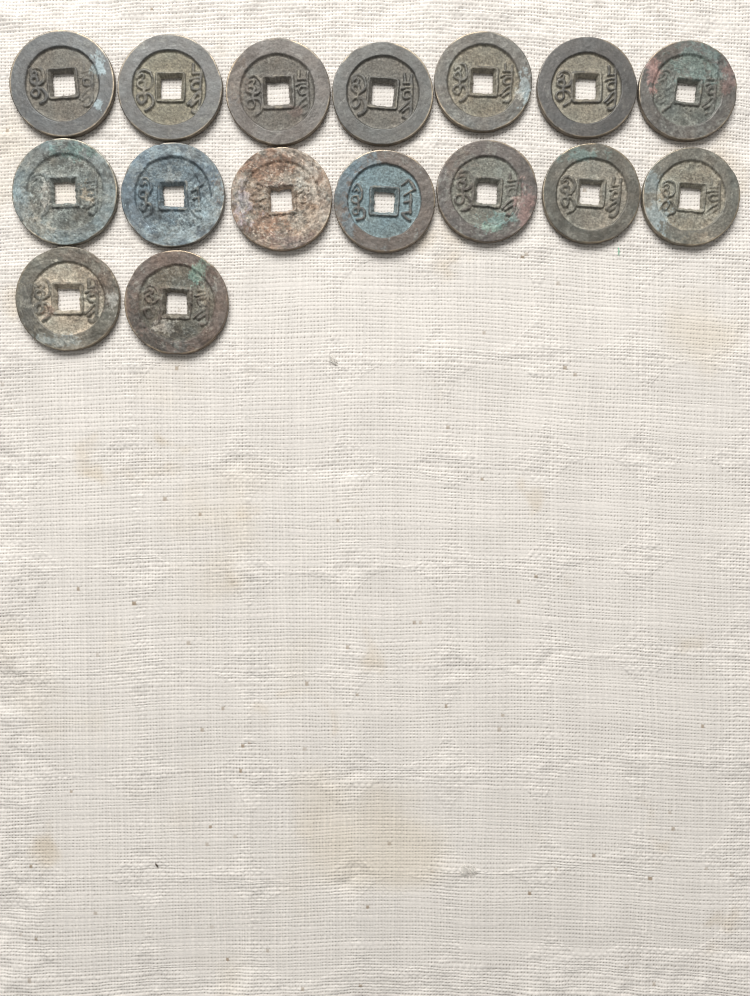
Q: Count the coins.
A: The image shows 16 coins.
